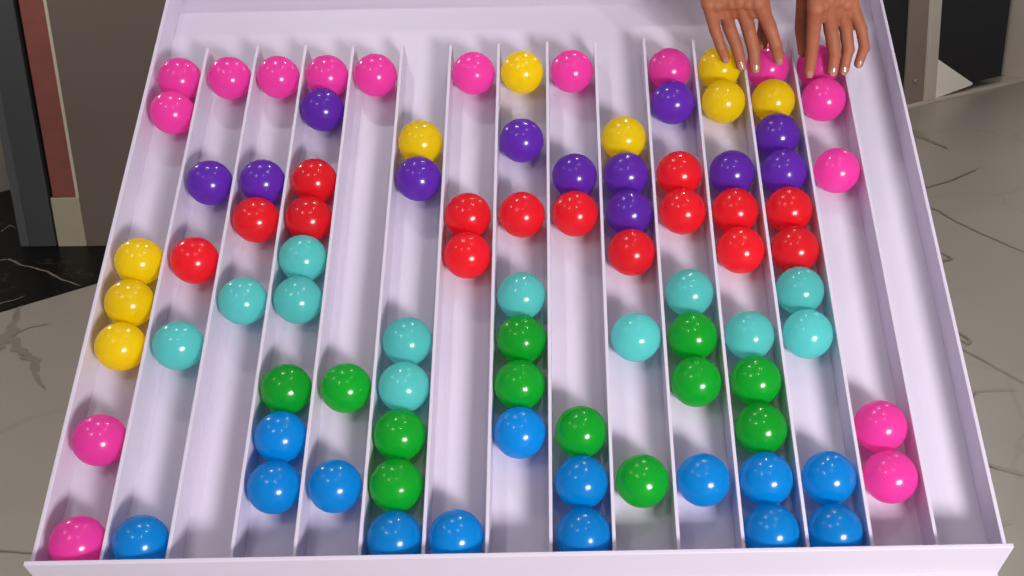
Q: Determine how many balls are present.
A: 91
